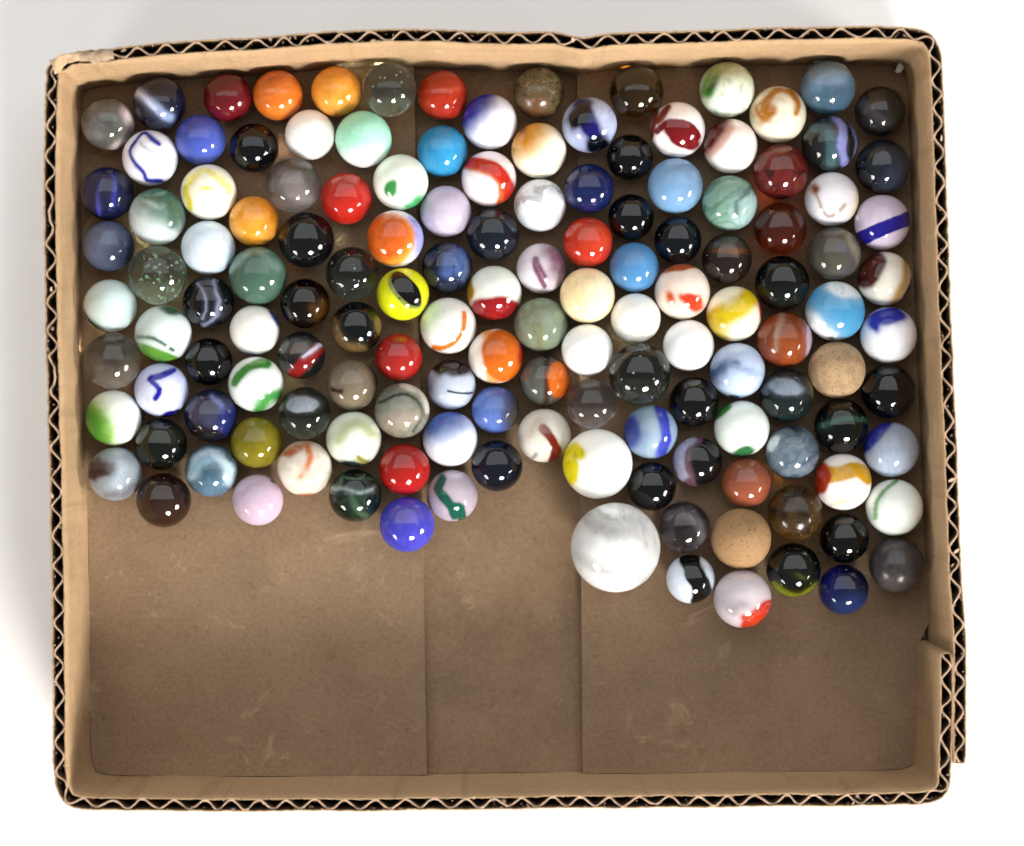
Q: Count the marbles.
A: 139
